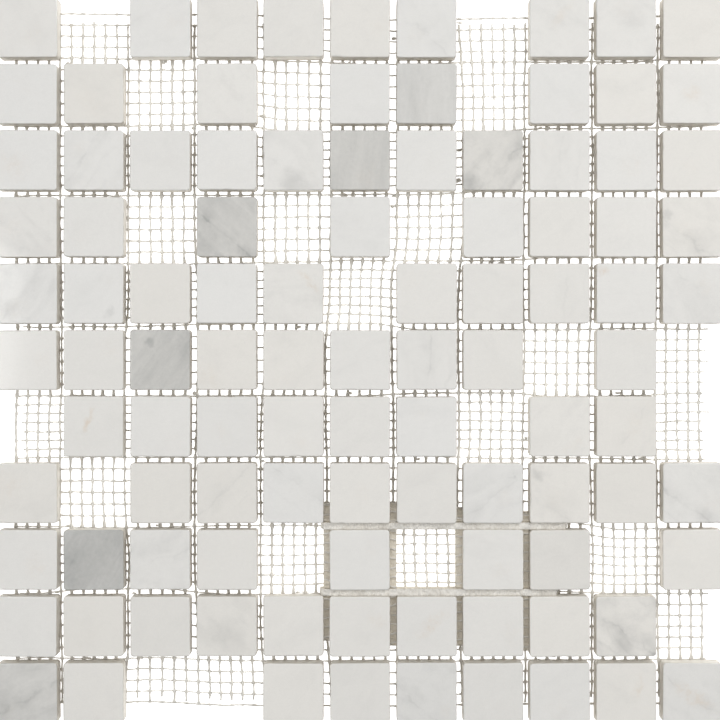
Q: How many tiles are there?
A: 100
